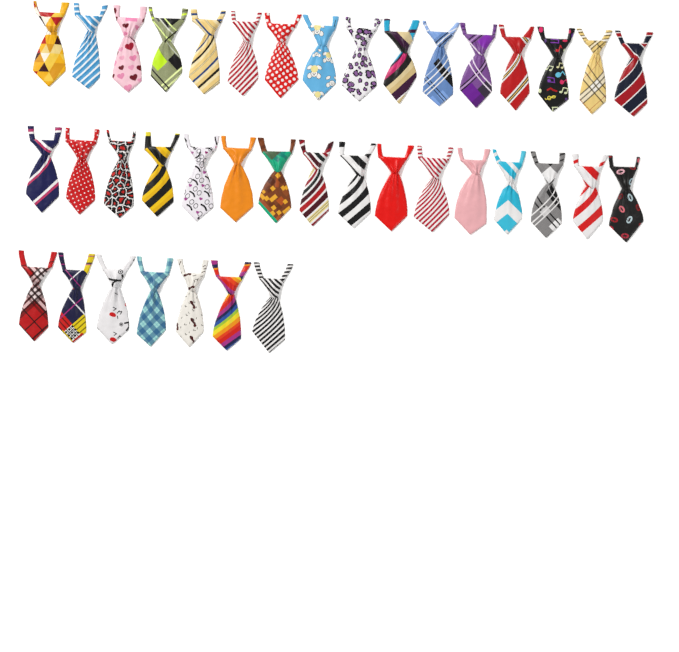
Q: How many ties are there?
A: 39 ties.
